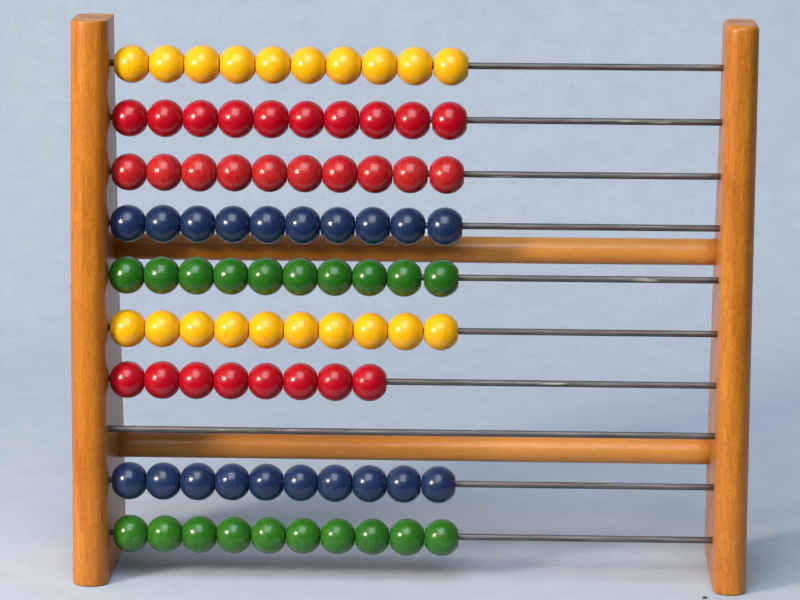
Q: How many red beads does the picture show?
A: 28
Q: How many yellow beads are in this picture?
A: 20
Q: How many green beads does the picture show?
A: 20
